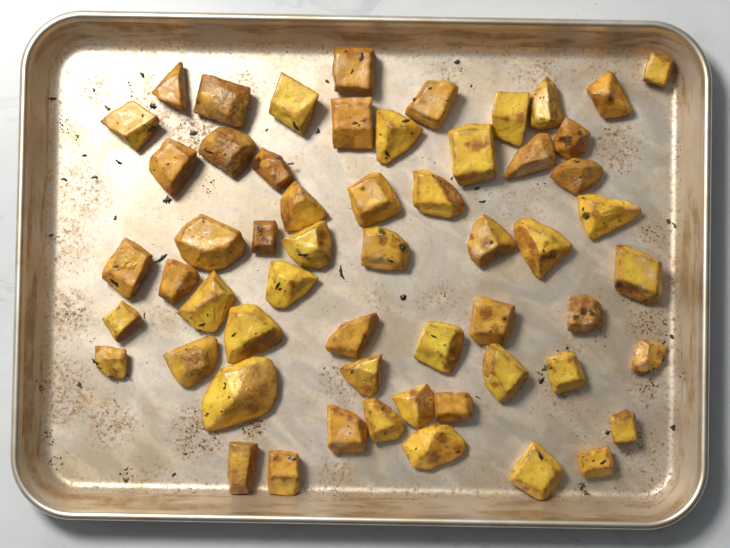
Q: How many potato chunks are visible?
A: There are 57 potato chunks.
